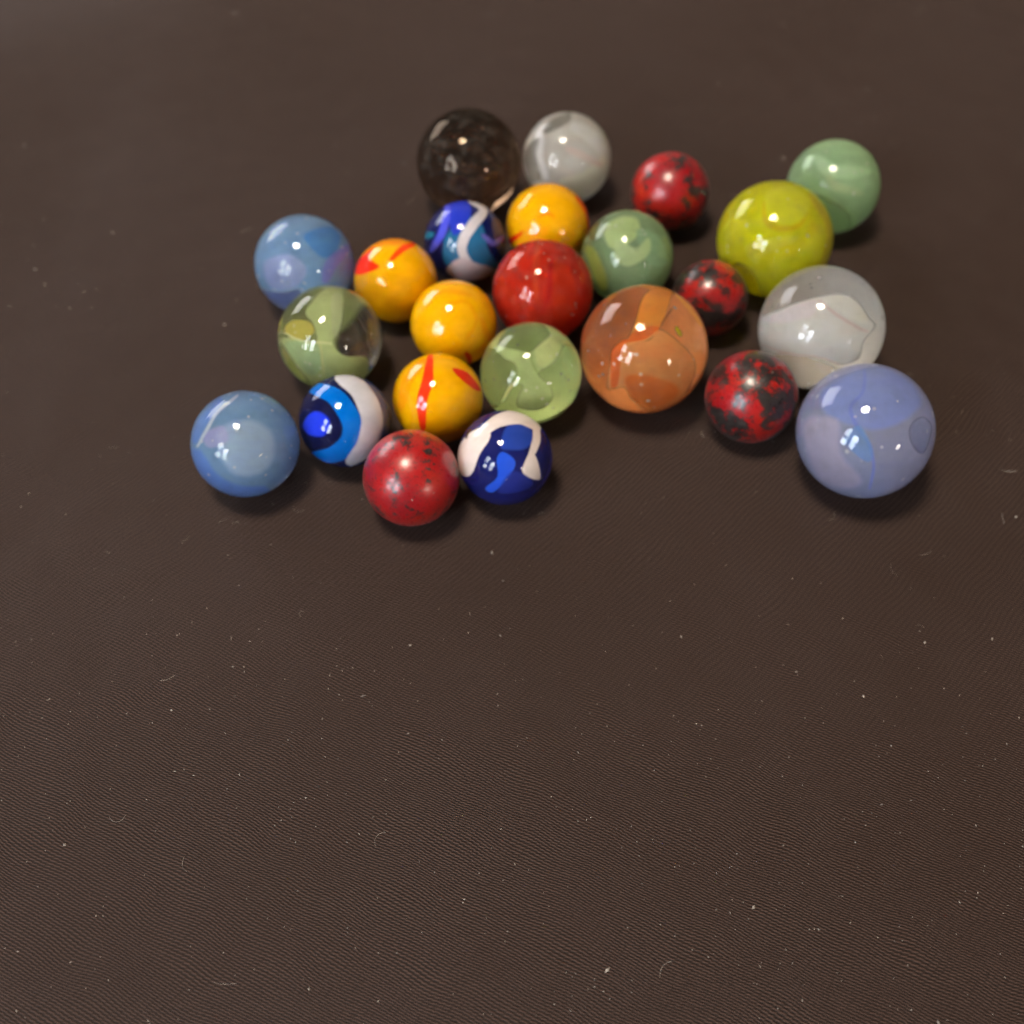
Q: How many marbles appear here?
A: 24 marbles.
